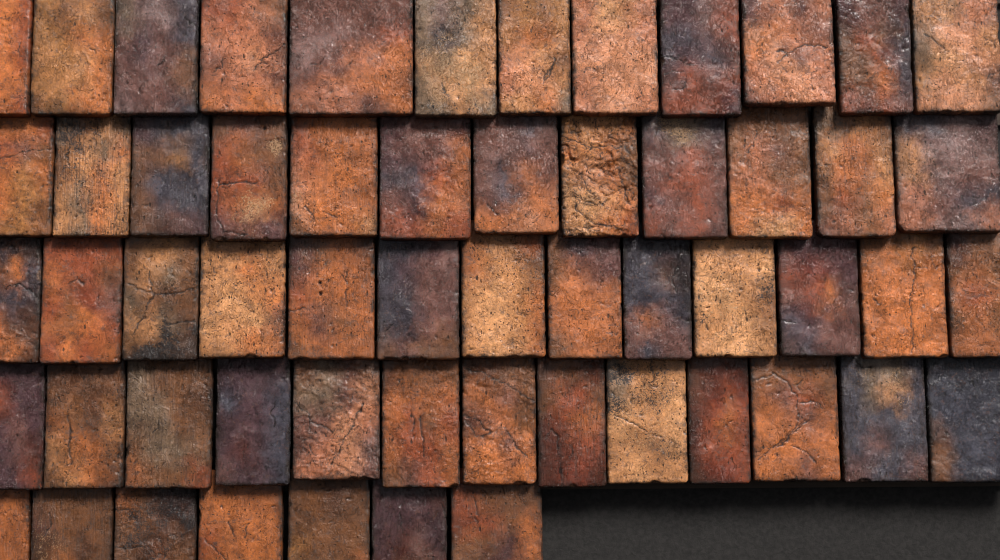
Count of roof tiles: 57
